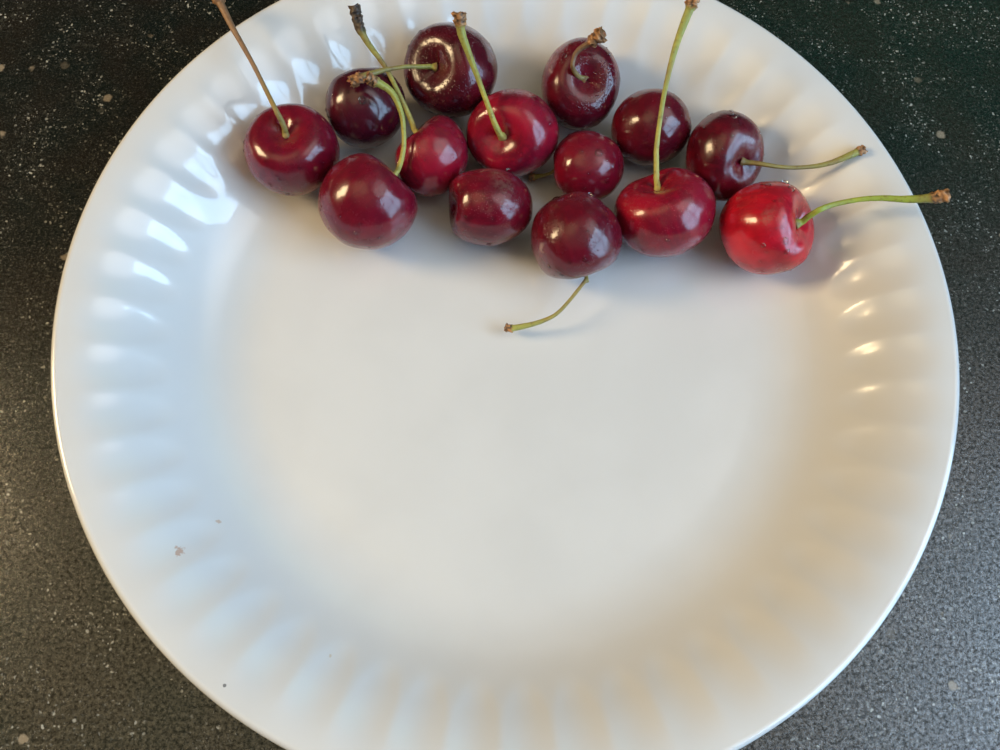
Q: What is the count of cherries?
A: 14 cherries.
